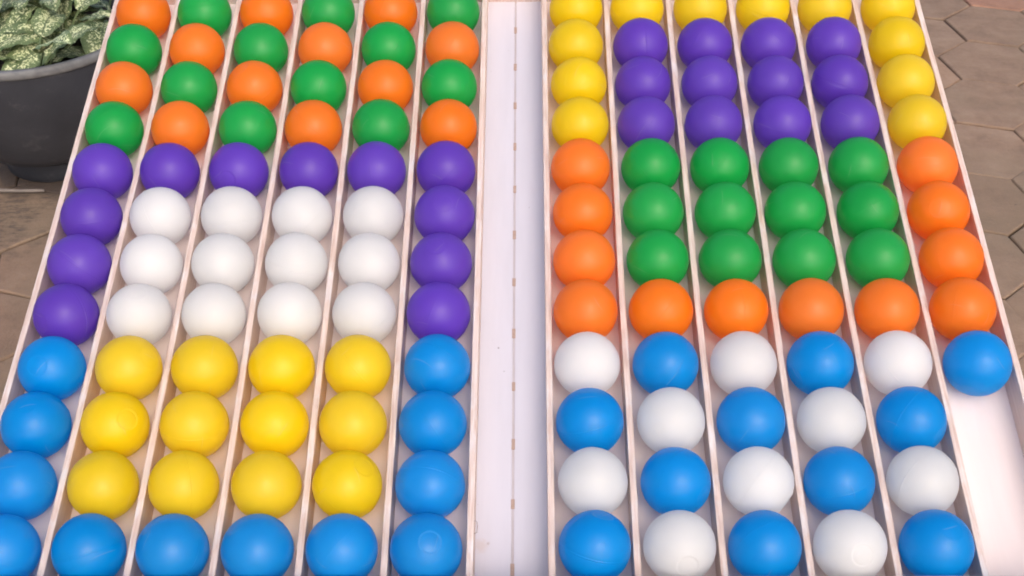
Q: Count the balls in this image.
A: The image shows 141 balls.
